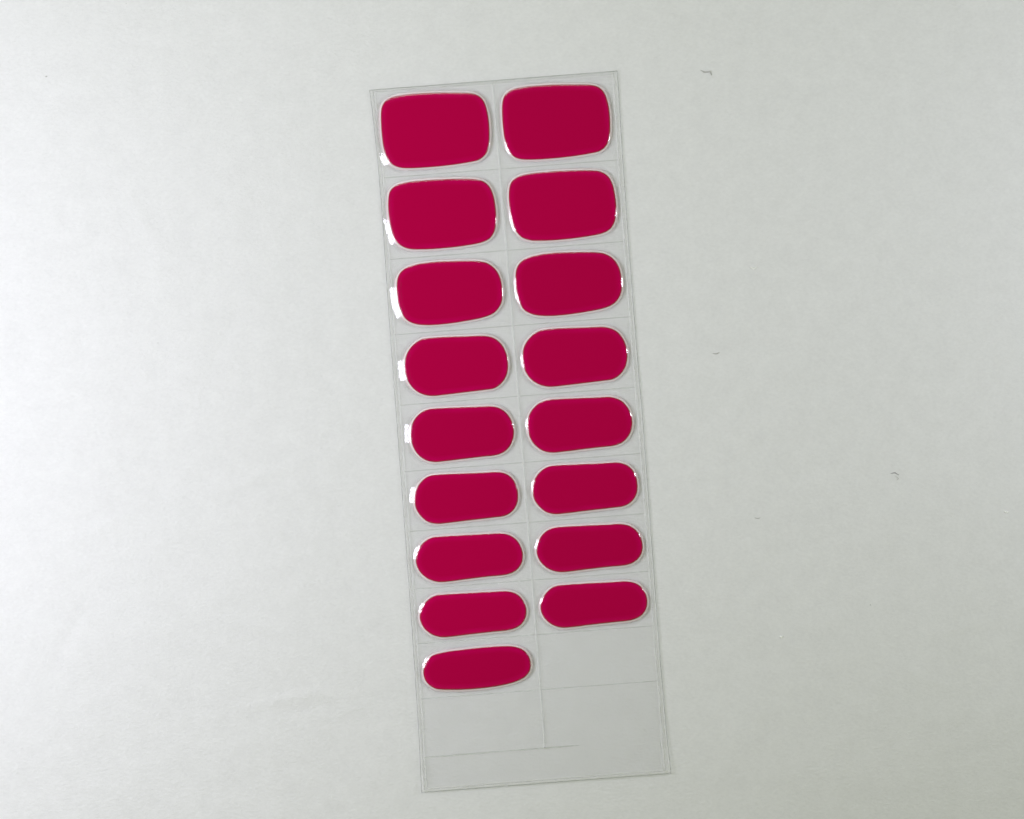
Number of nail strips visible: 17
